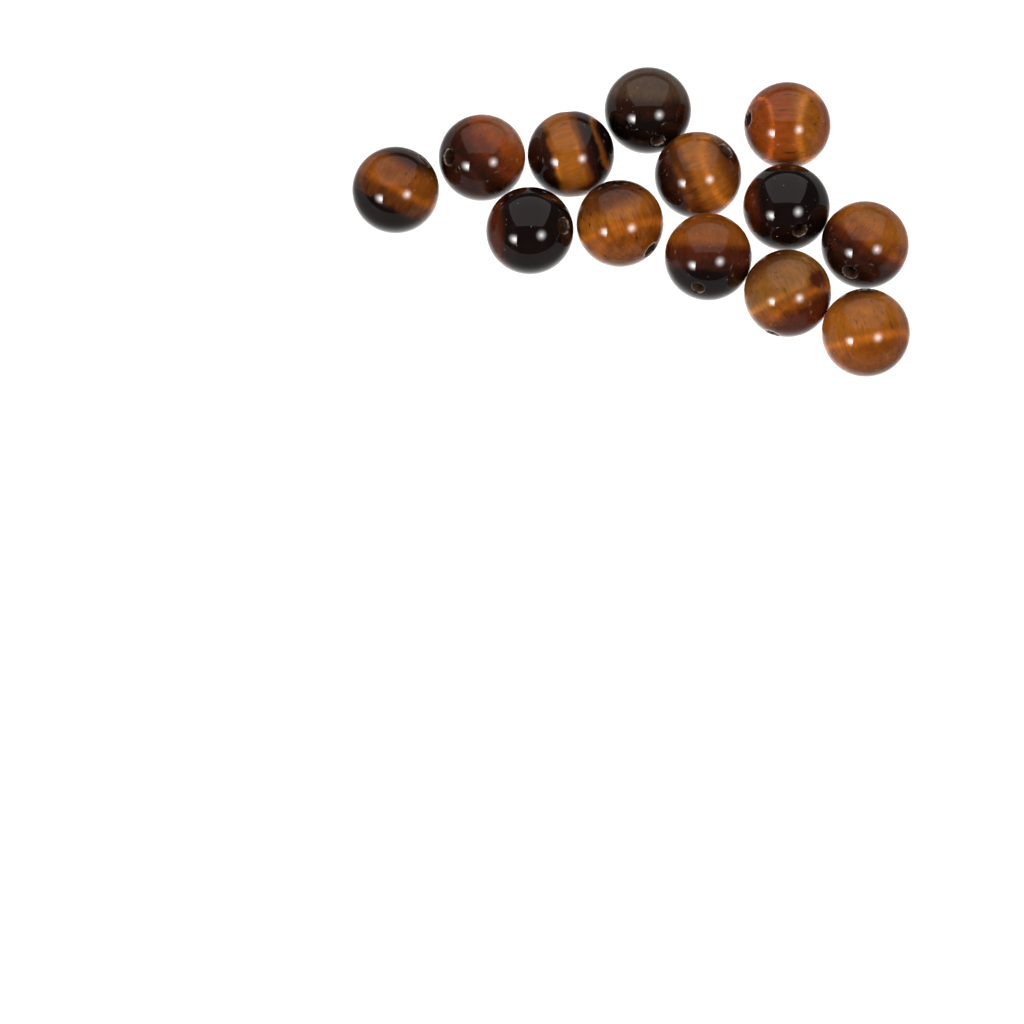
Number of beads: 13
